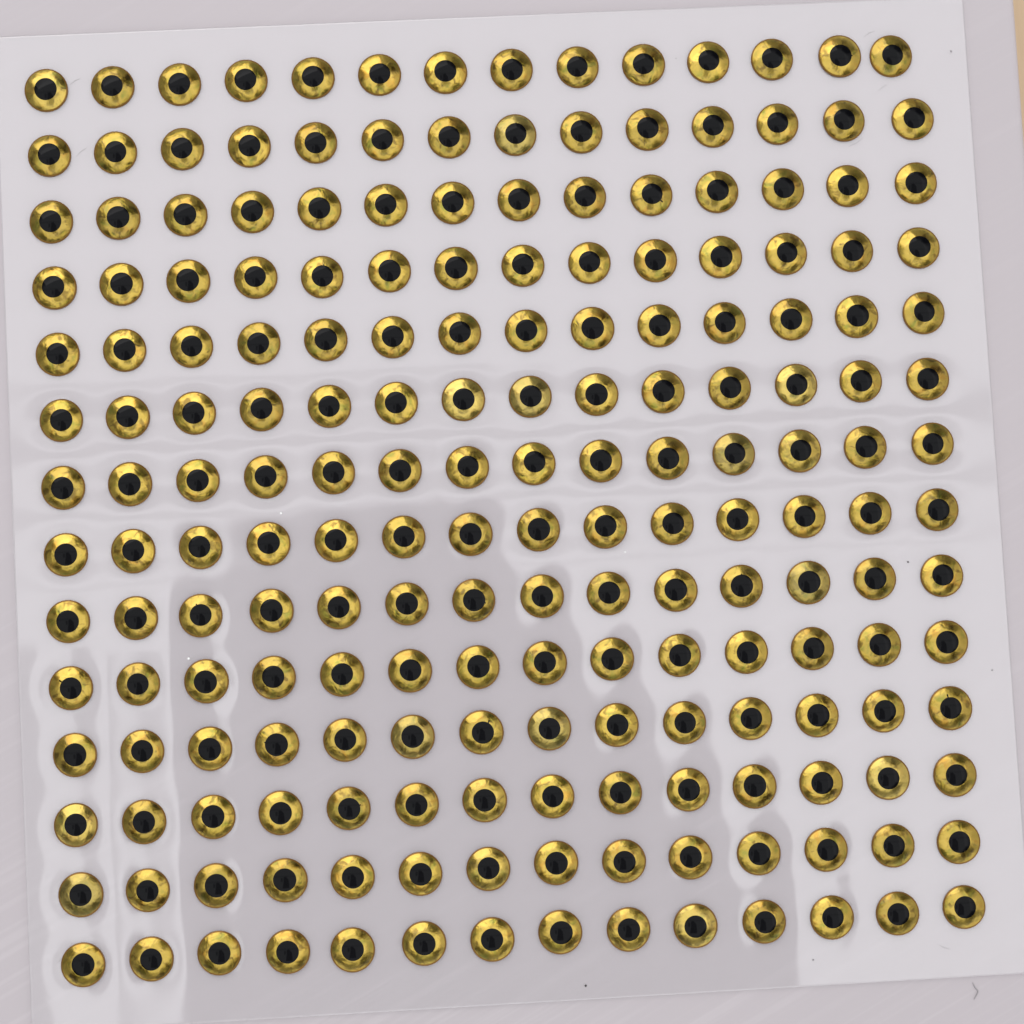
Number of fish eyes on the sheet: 196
